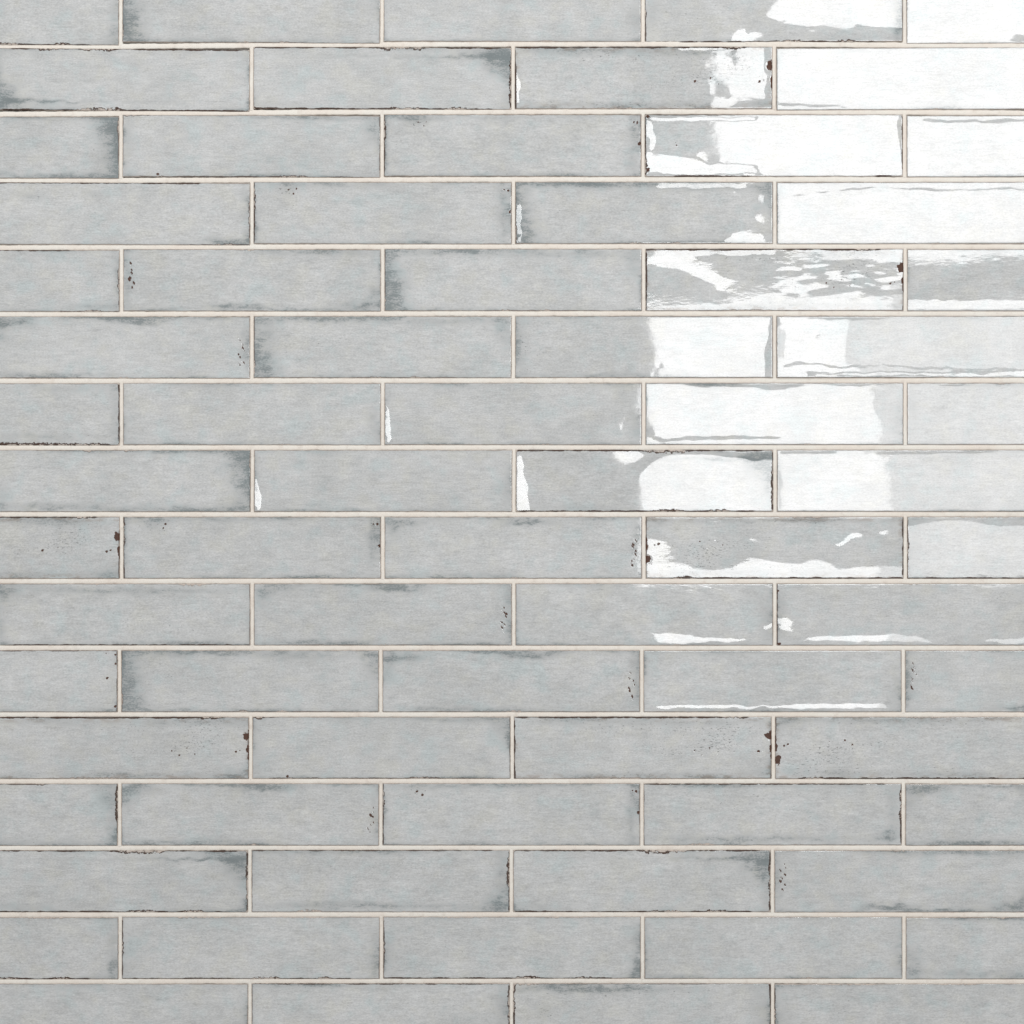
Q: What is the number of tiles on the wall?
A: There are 72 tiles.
